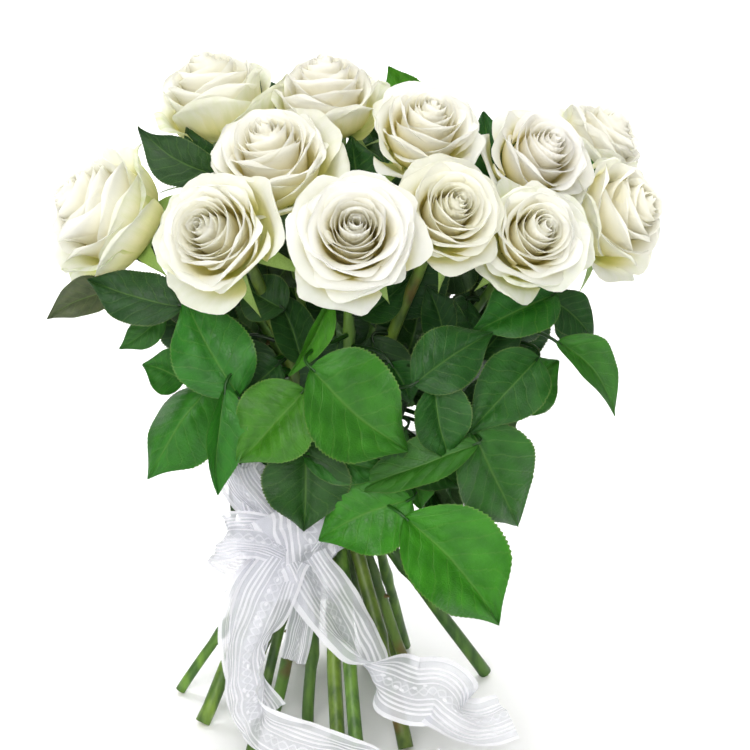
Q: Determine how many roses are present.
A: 12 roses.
